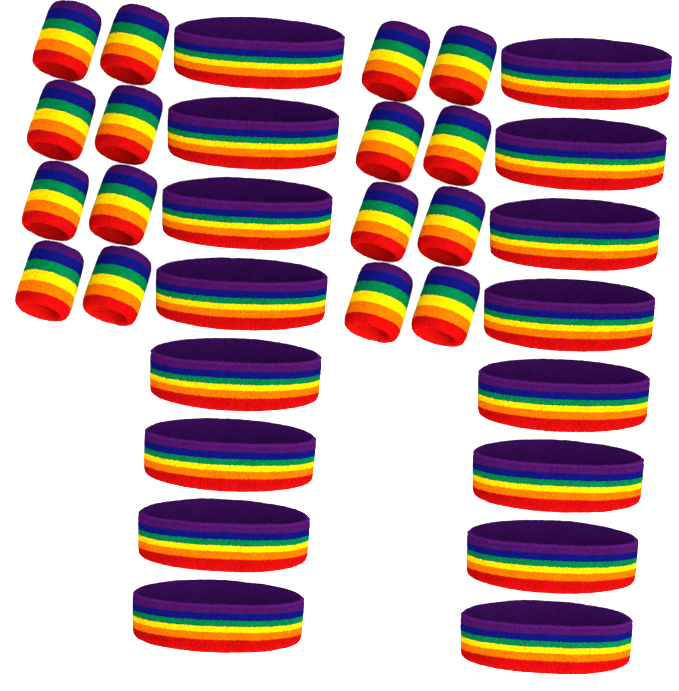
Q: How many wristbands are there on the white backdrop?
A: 16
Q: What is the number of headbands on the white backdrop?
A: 16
